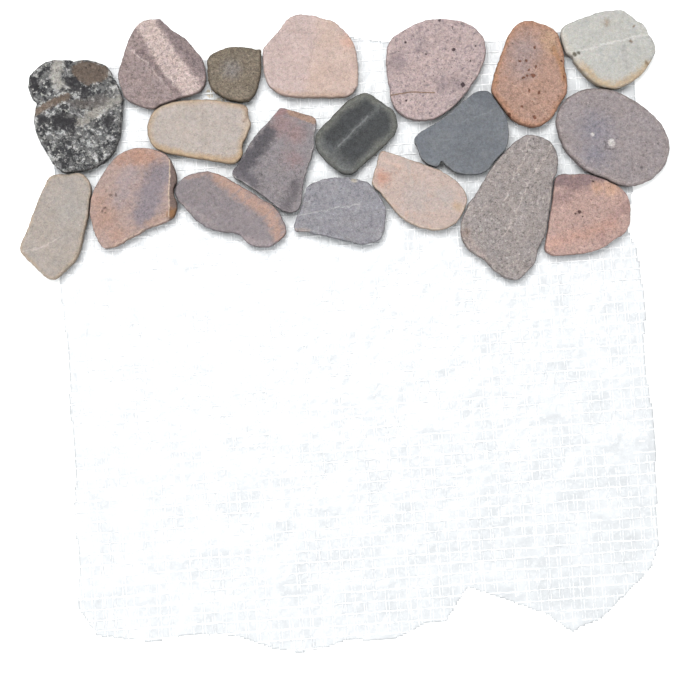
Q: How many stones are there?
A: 19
